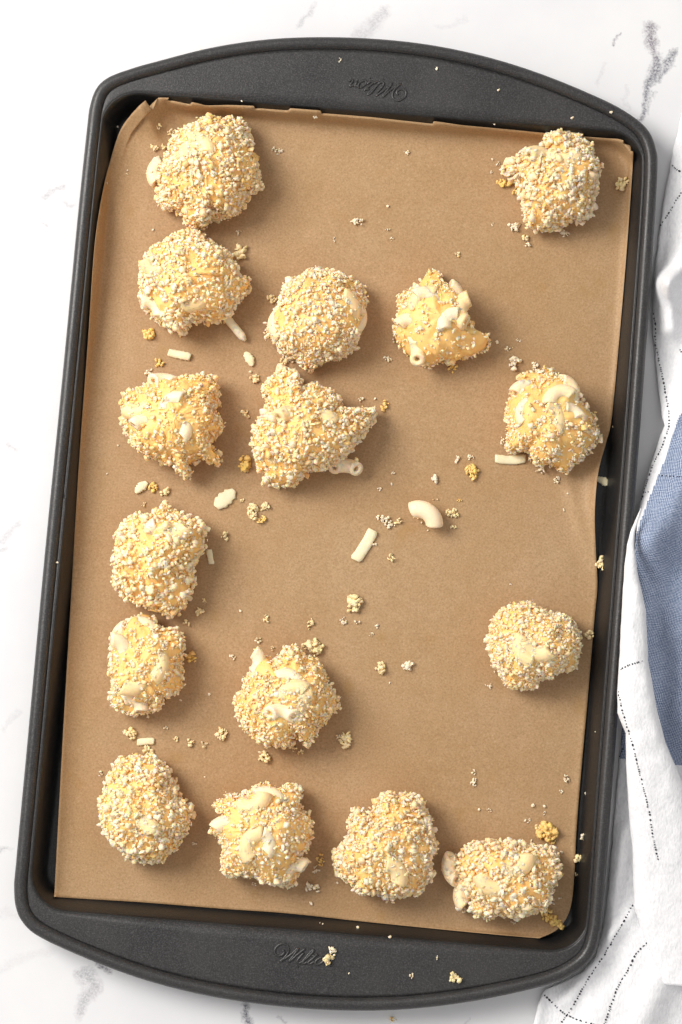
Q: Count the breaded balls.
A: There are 16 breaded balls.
